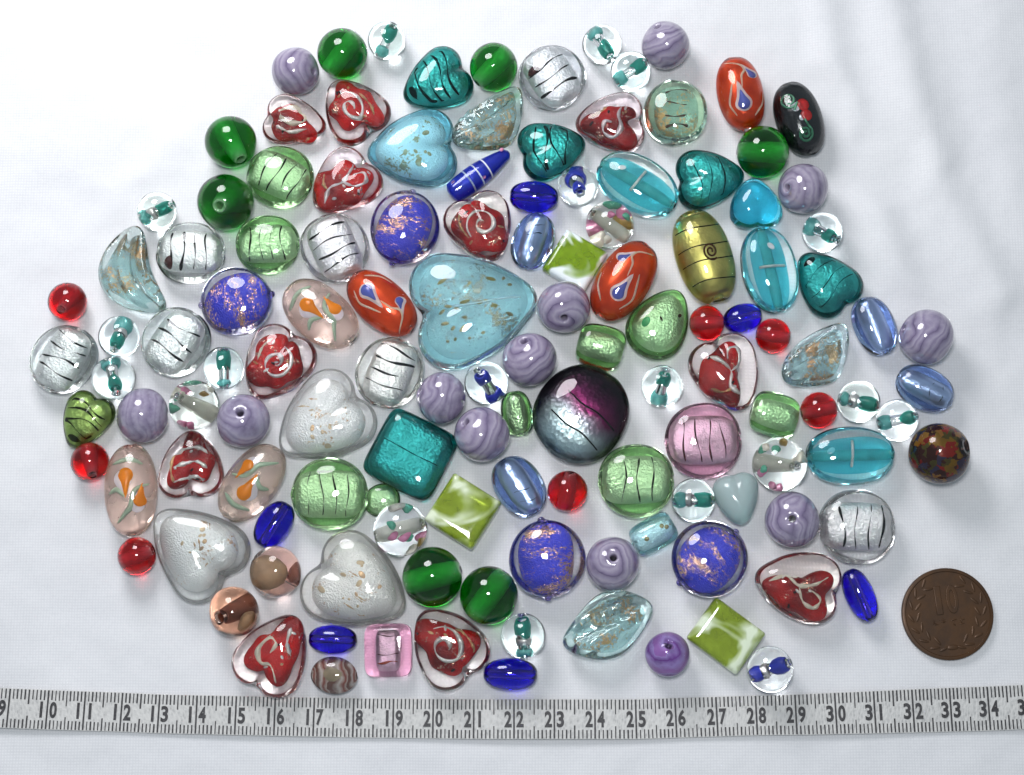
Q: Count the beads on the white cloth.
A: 129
